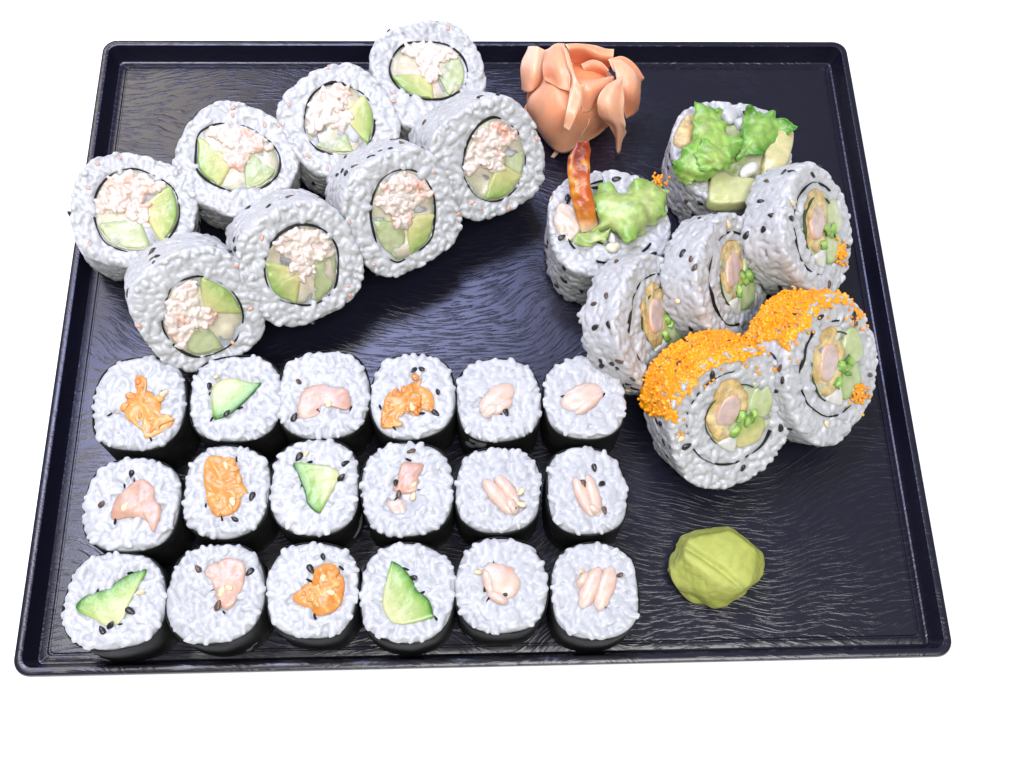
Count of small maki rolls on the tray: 18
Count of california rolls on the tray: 8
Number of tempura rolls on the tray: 7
